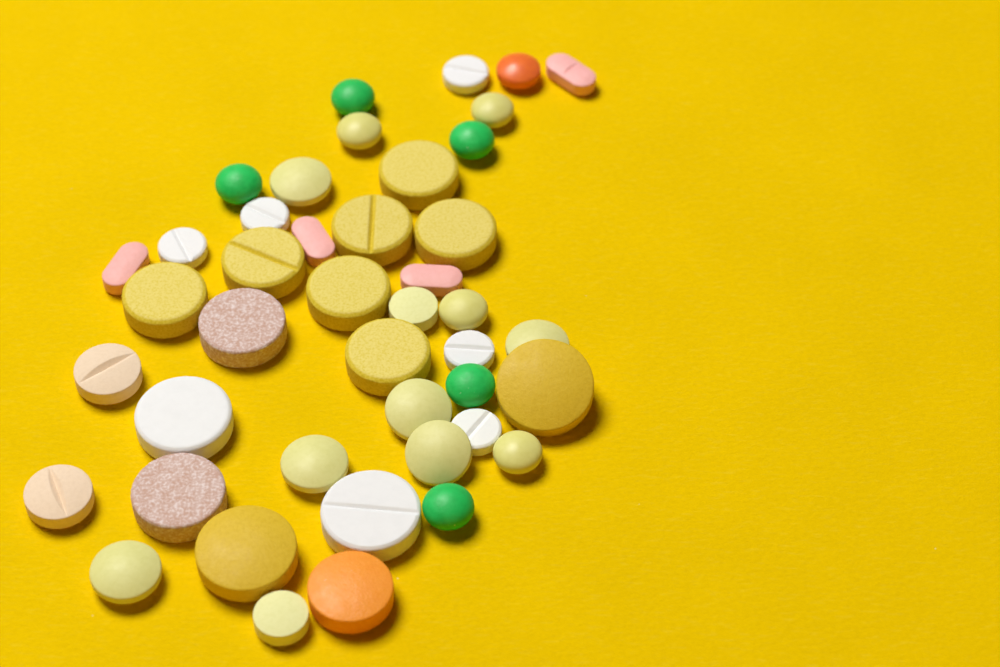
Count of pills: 43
